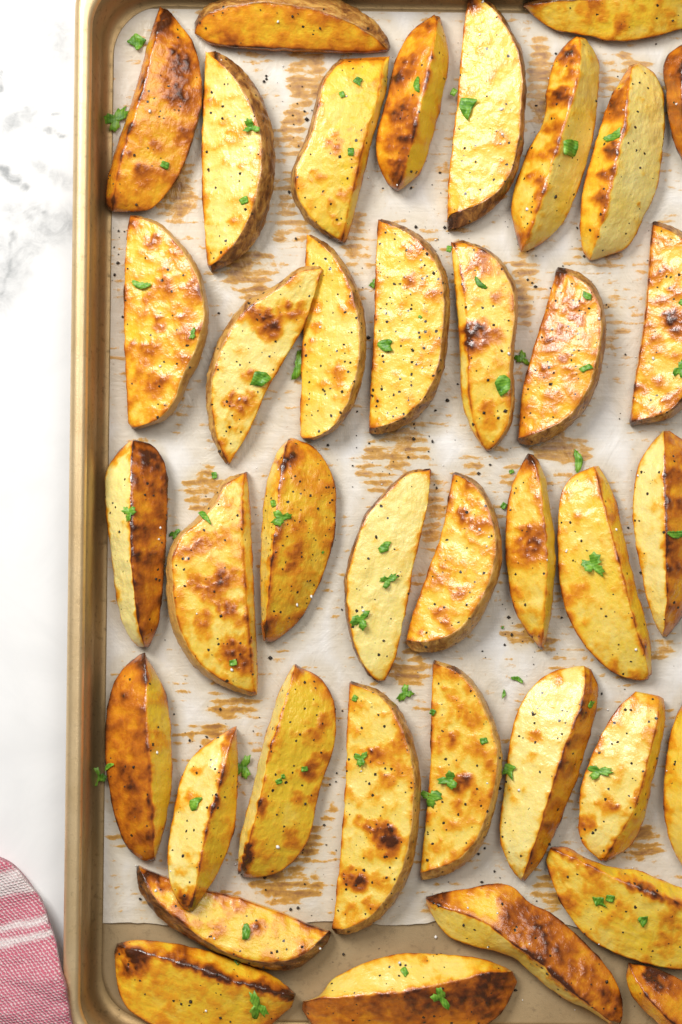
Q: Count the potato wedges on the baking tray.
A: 39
